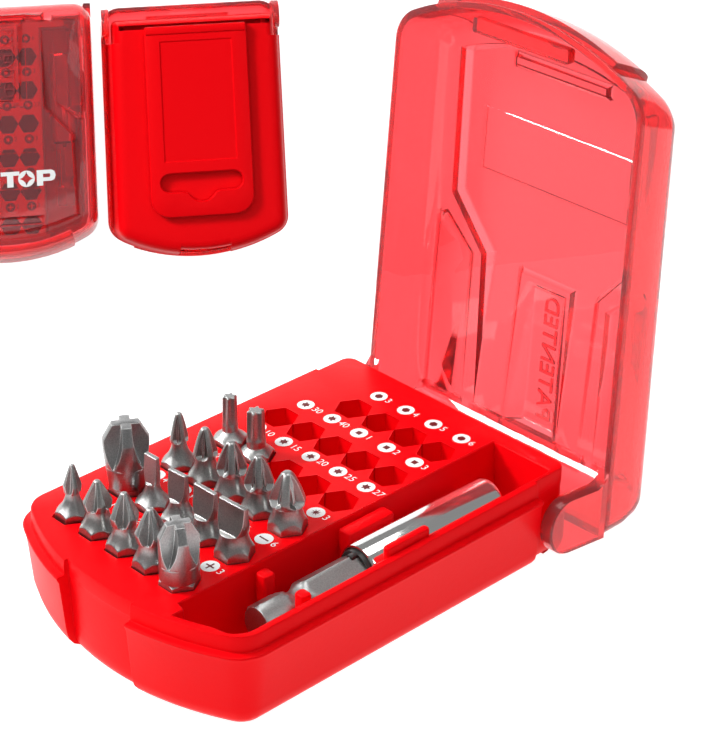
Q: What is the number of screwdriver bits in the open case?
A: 17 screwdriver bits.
